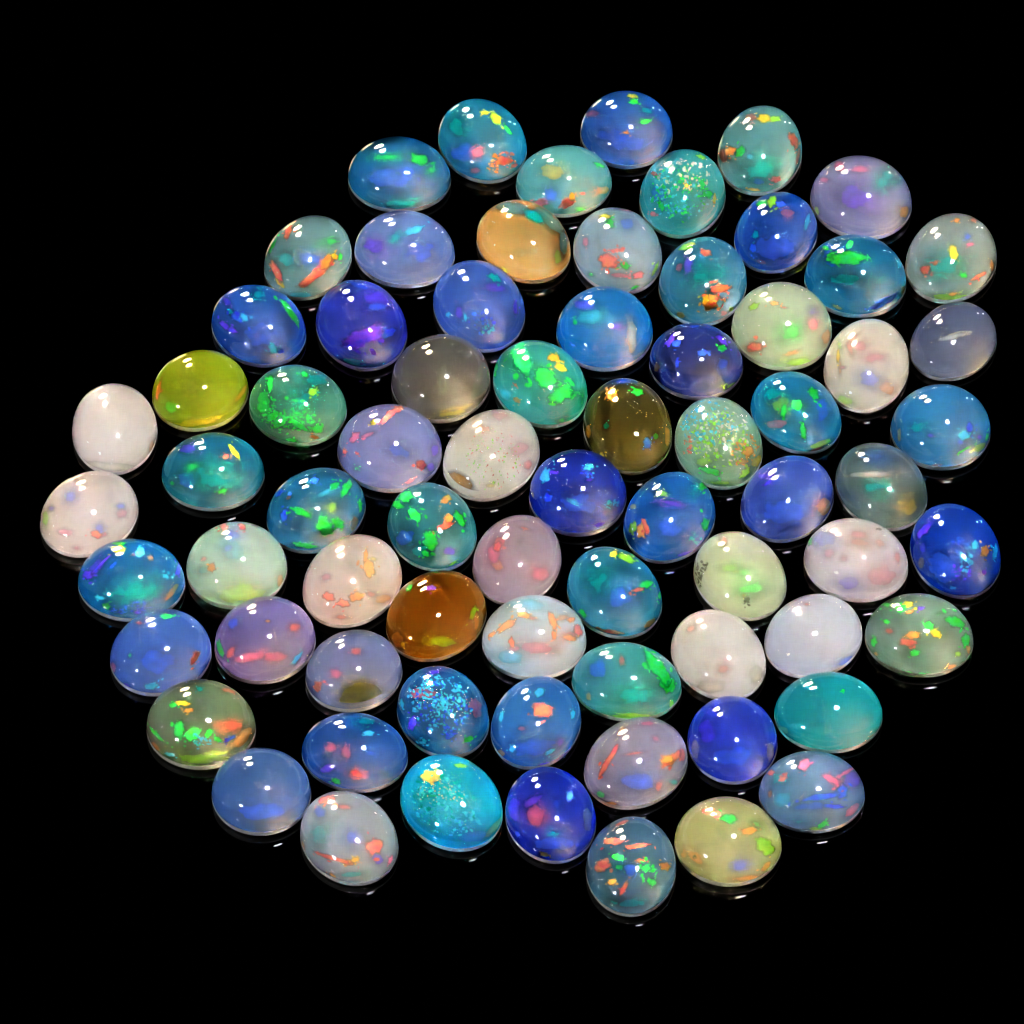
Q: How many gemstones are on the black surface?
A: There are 73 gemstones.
